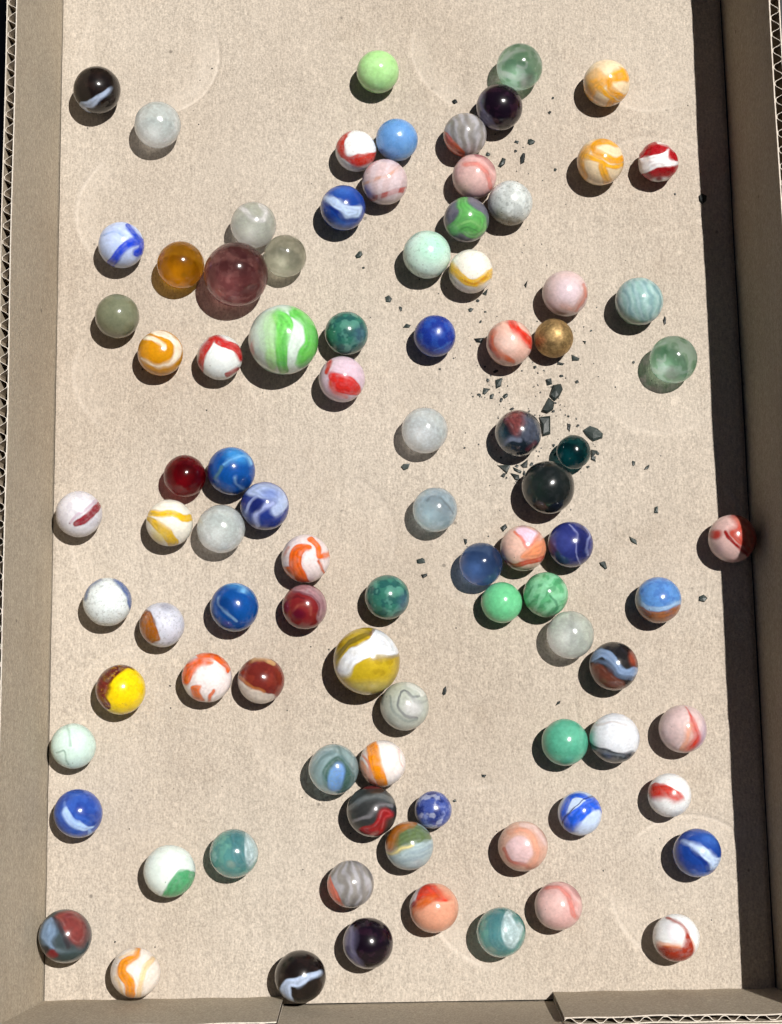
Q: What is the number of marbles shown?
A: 91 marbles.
